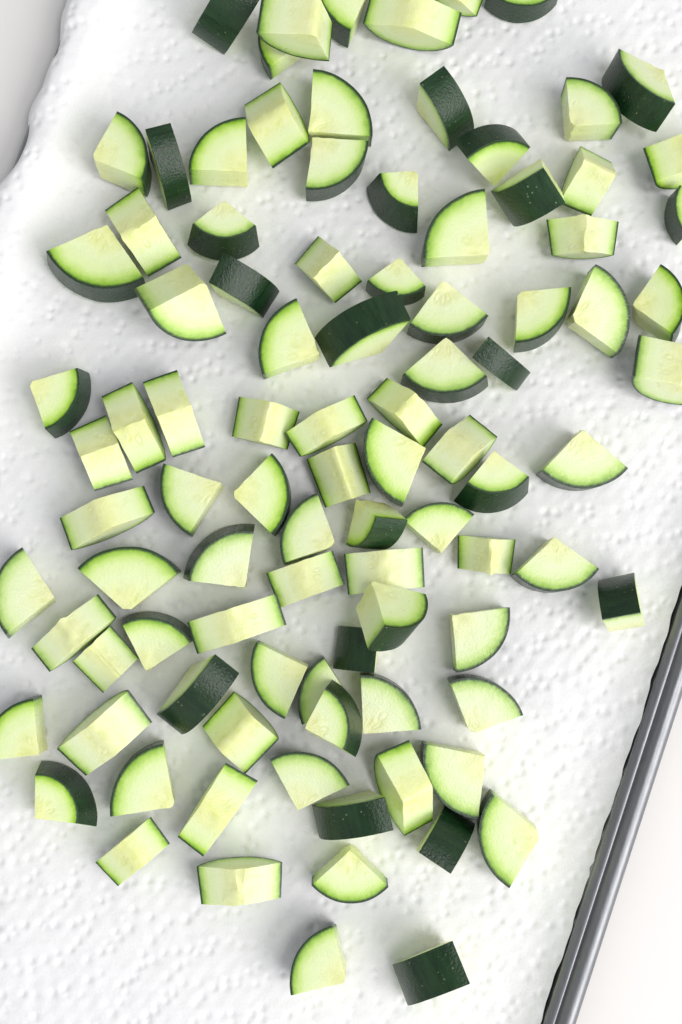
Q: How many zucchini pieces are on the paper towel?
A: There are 96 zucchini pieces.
